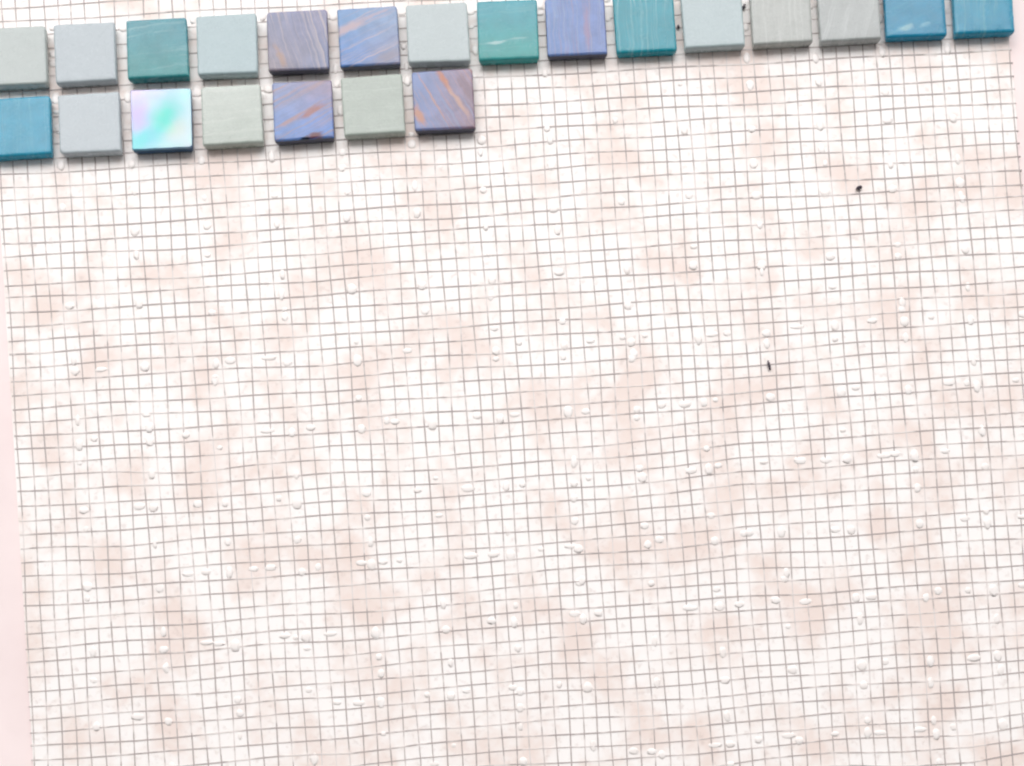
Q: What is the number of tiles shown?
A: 22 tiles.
